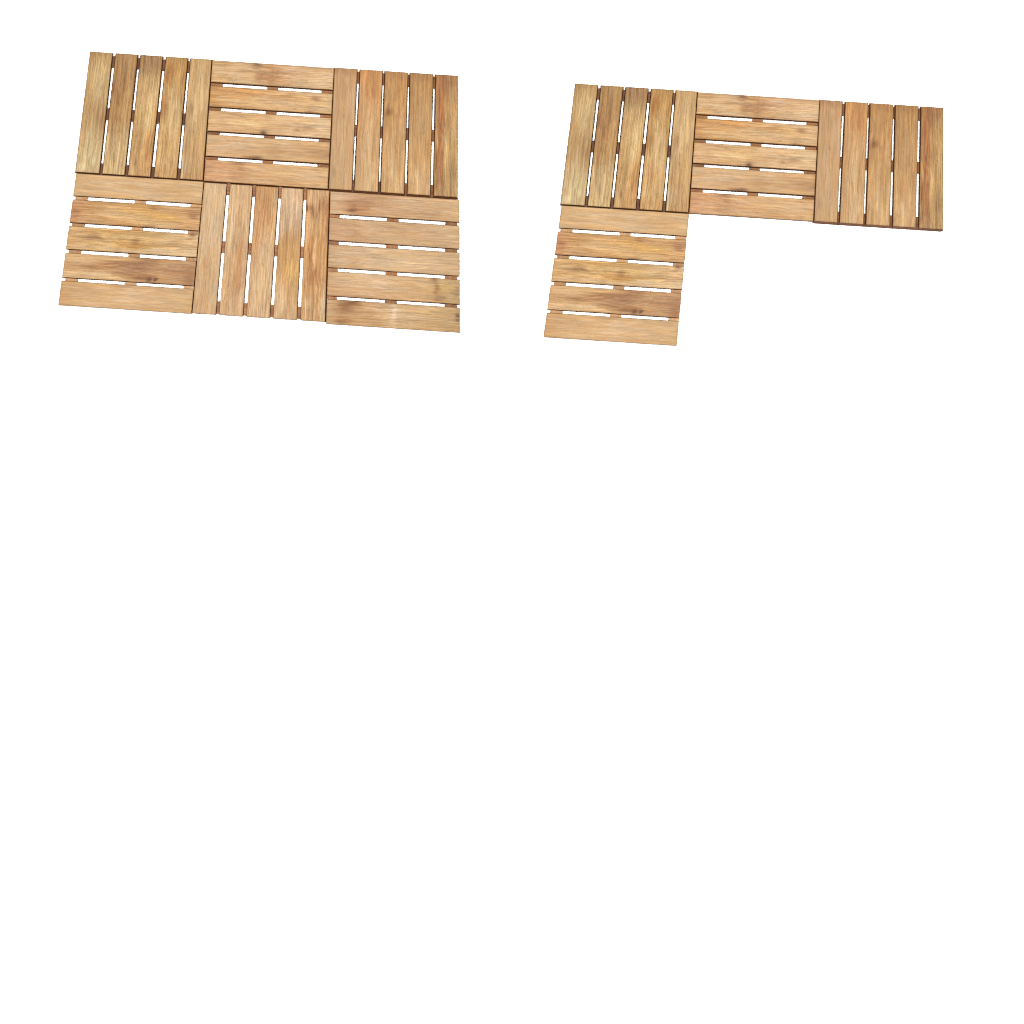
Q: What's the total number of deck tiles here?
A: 10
